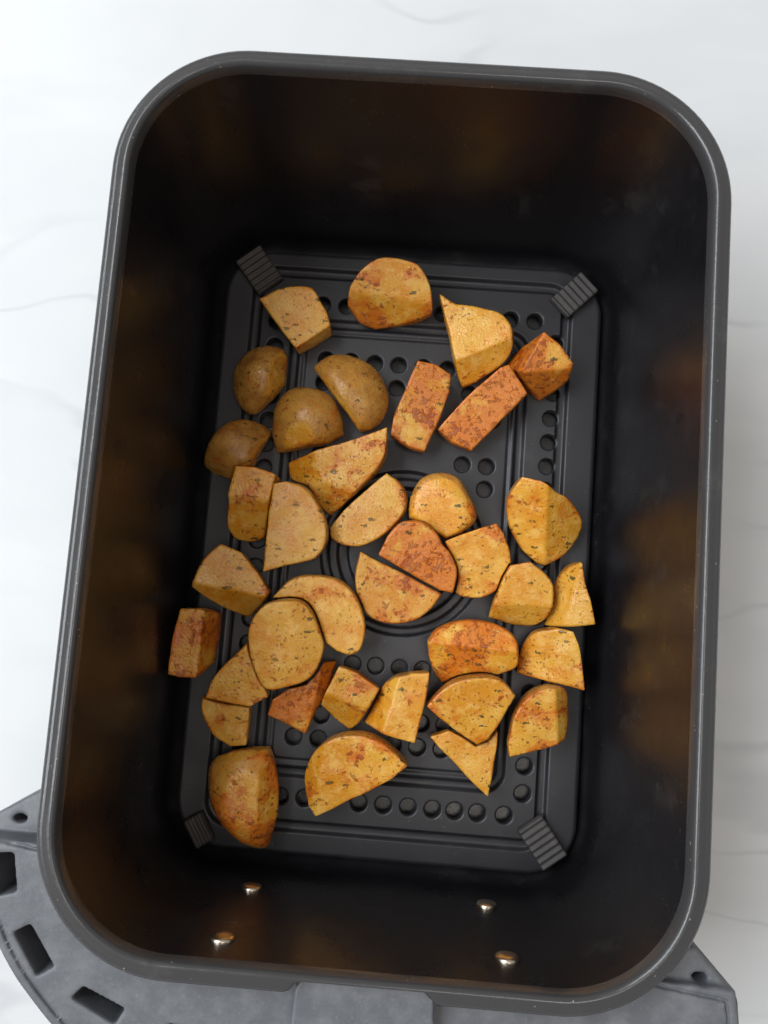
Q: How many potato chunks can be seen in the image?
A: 37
